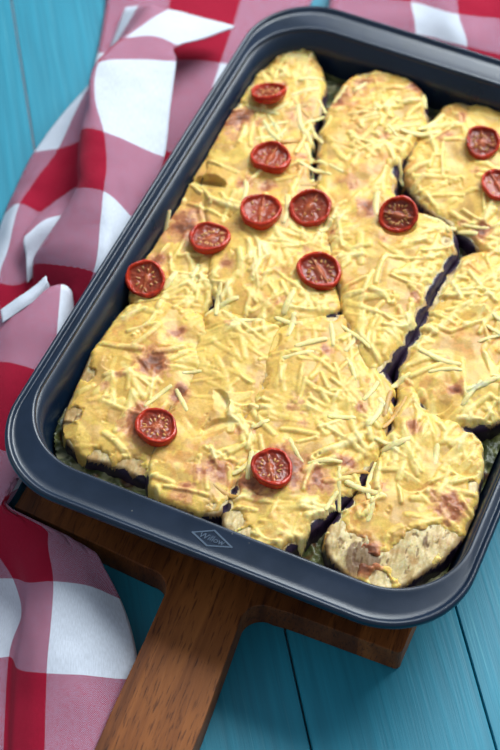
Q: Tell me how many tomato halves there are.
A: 12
